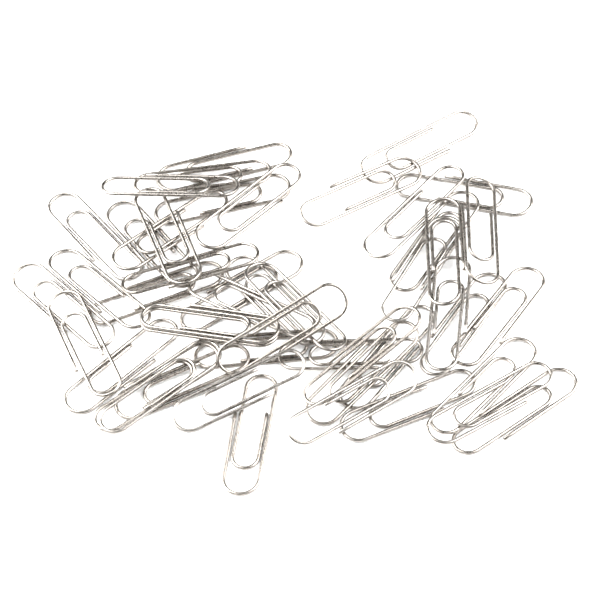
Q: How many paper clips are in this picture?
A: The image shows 48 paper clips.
